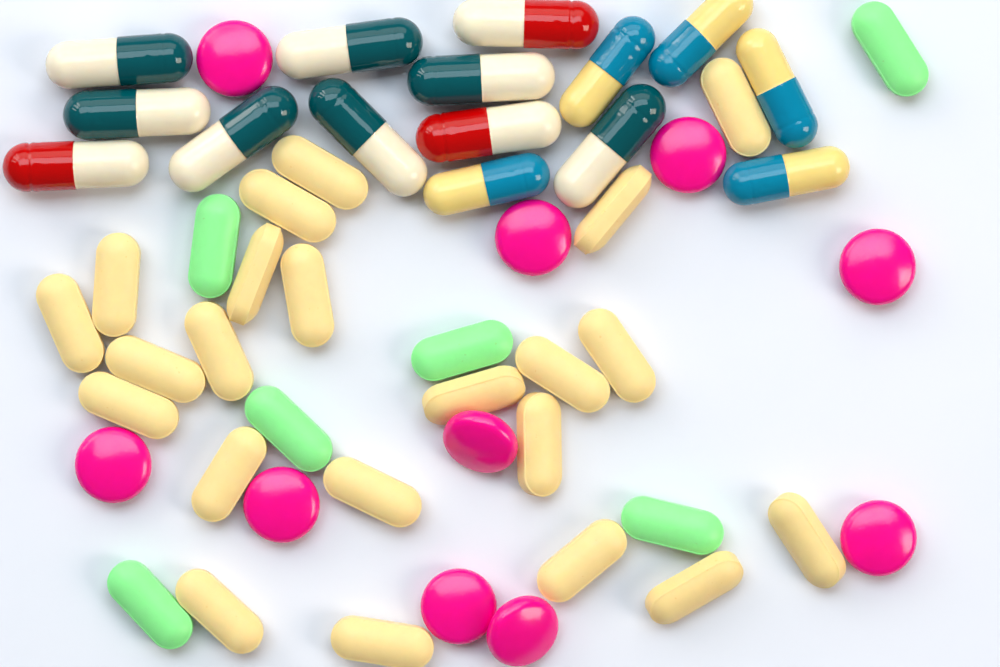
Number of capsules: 15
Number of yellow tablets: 22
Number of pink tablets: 10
